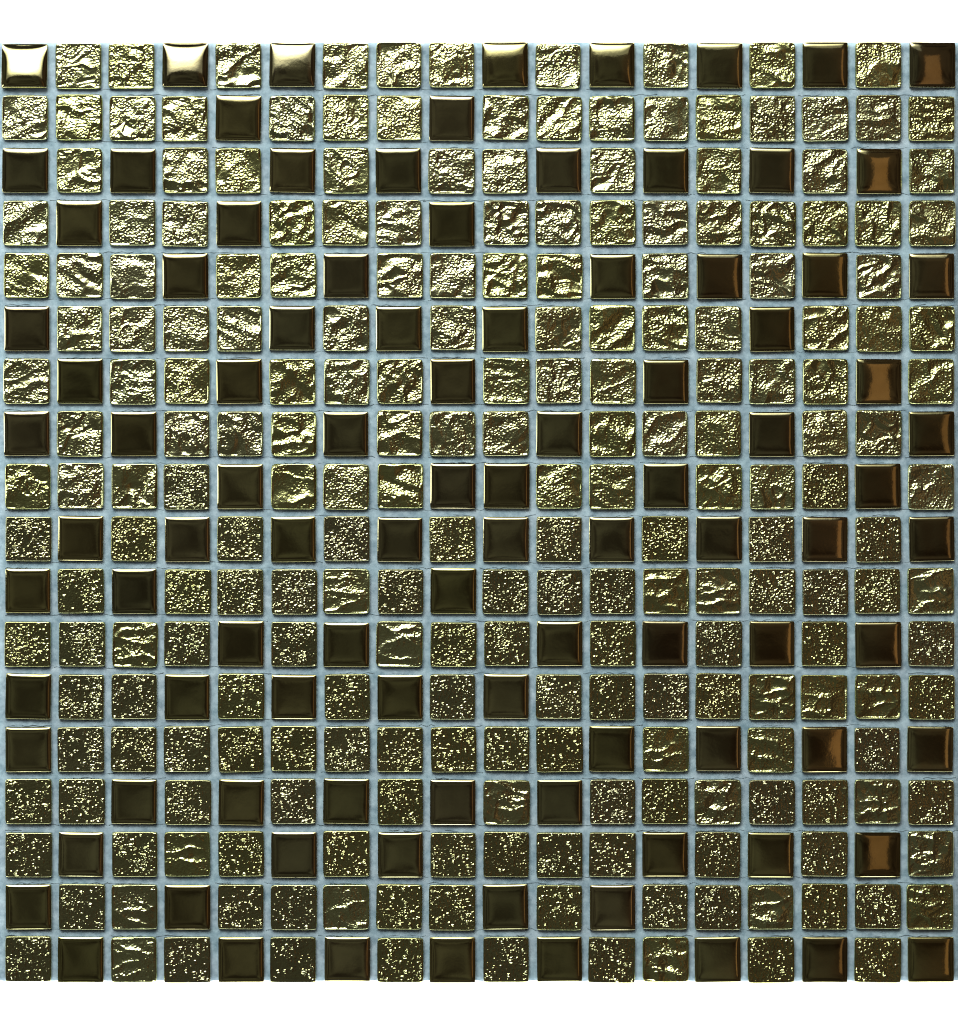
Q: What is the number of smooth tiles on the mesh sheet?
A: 99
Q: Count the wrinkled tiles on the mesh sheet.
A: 134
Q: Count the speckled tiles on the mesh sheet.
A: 91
